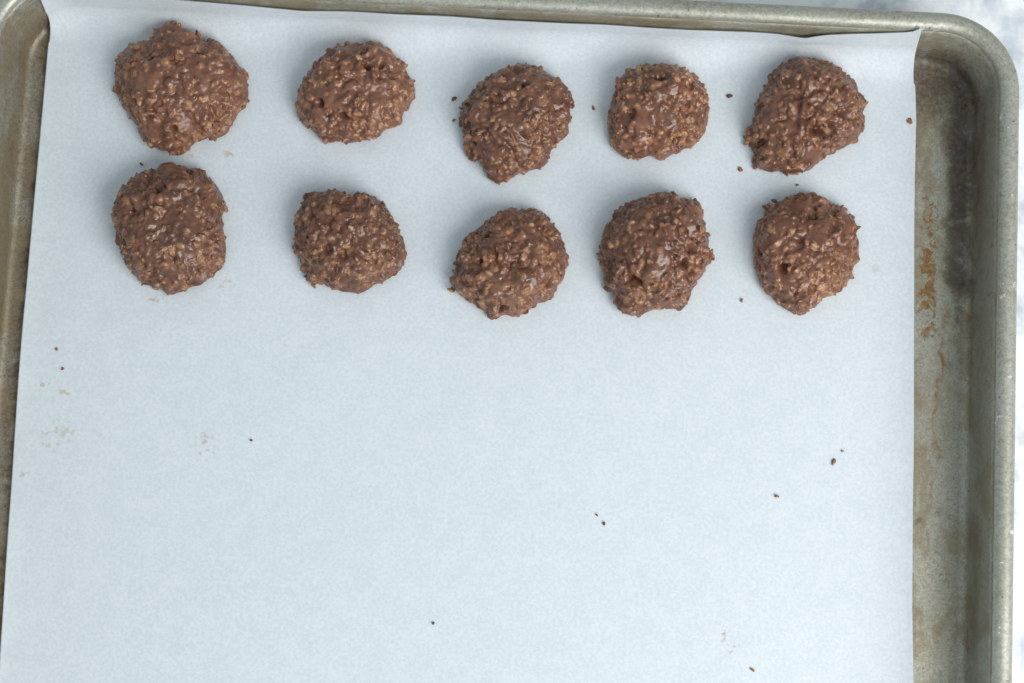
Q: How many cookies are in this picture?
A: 10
